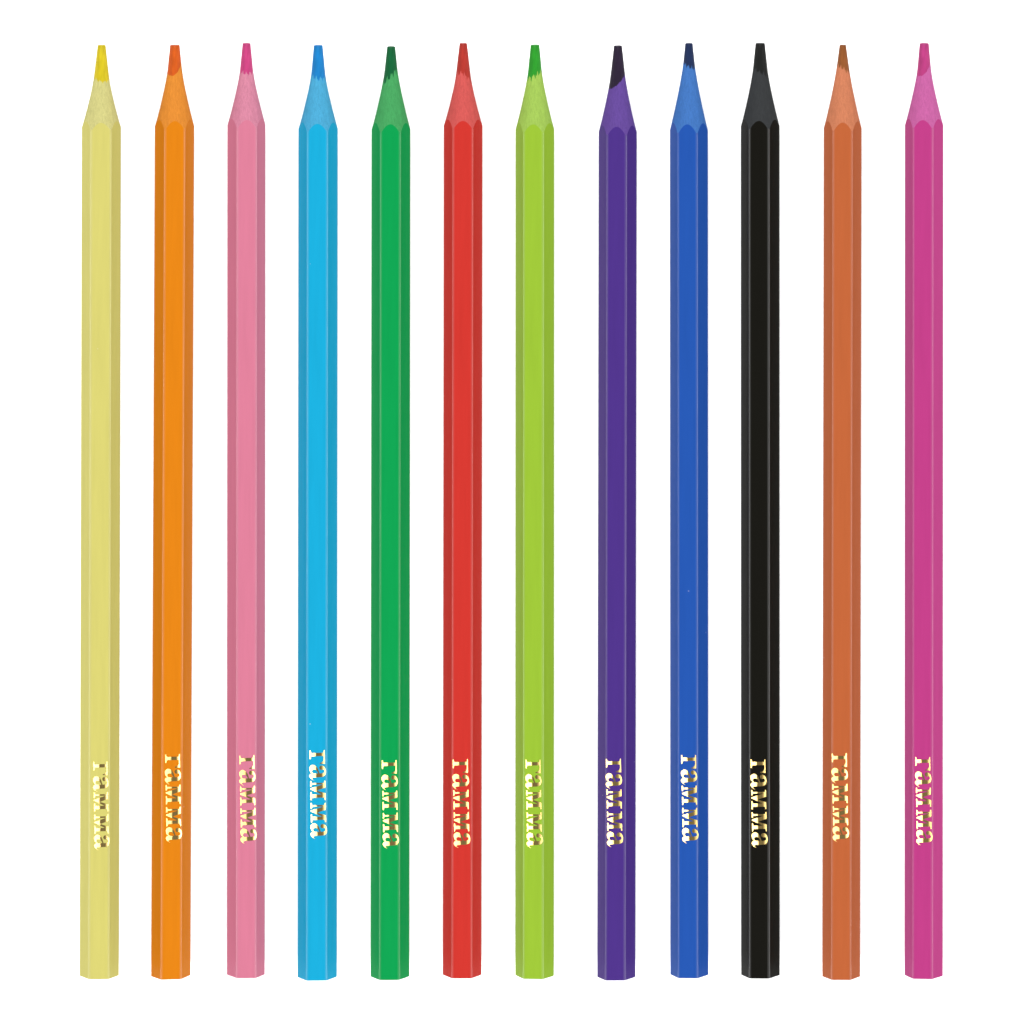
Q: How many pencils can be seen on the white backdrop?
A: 12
